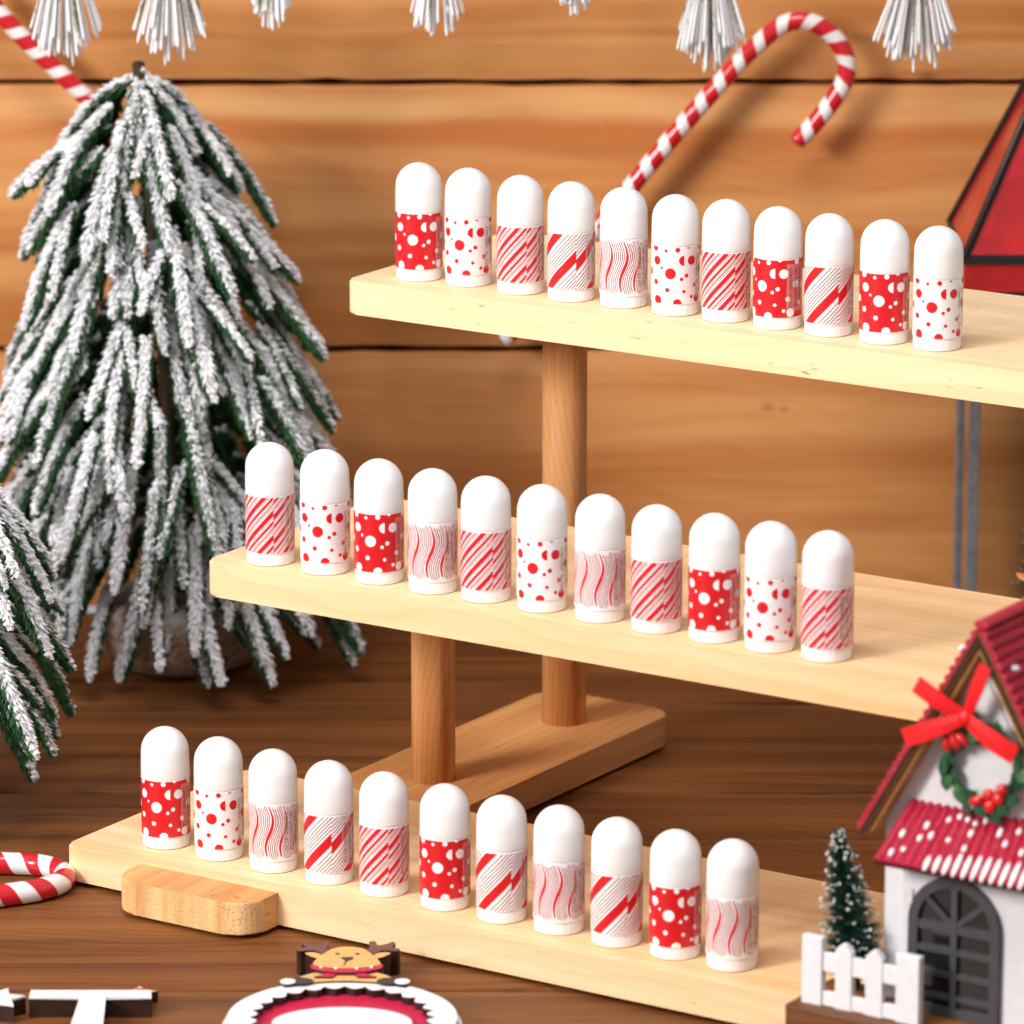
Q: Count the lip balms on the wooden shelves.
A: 33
